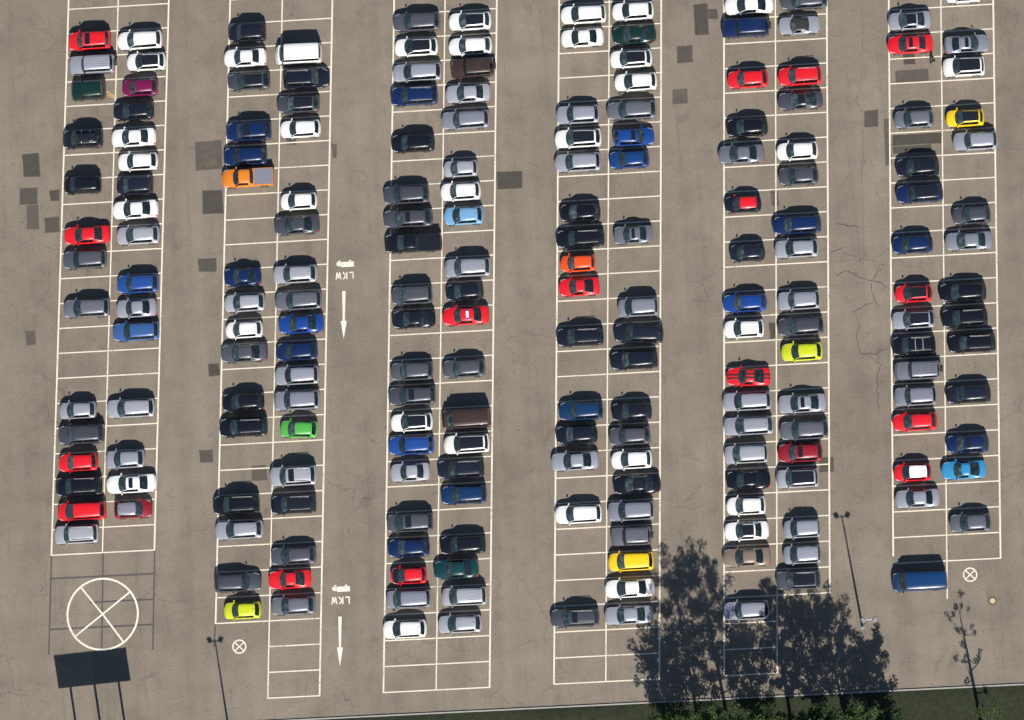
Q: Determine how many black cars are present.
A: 35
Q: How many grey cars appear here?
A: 81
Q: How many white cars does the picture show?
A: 34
